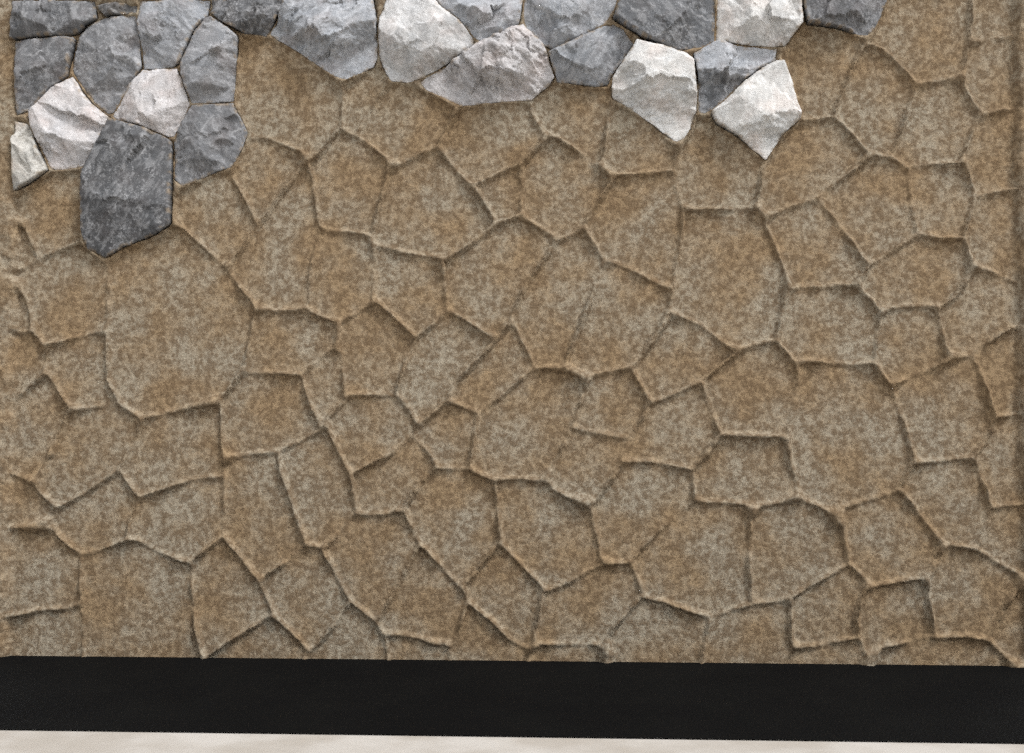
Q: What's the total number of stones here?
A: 24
